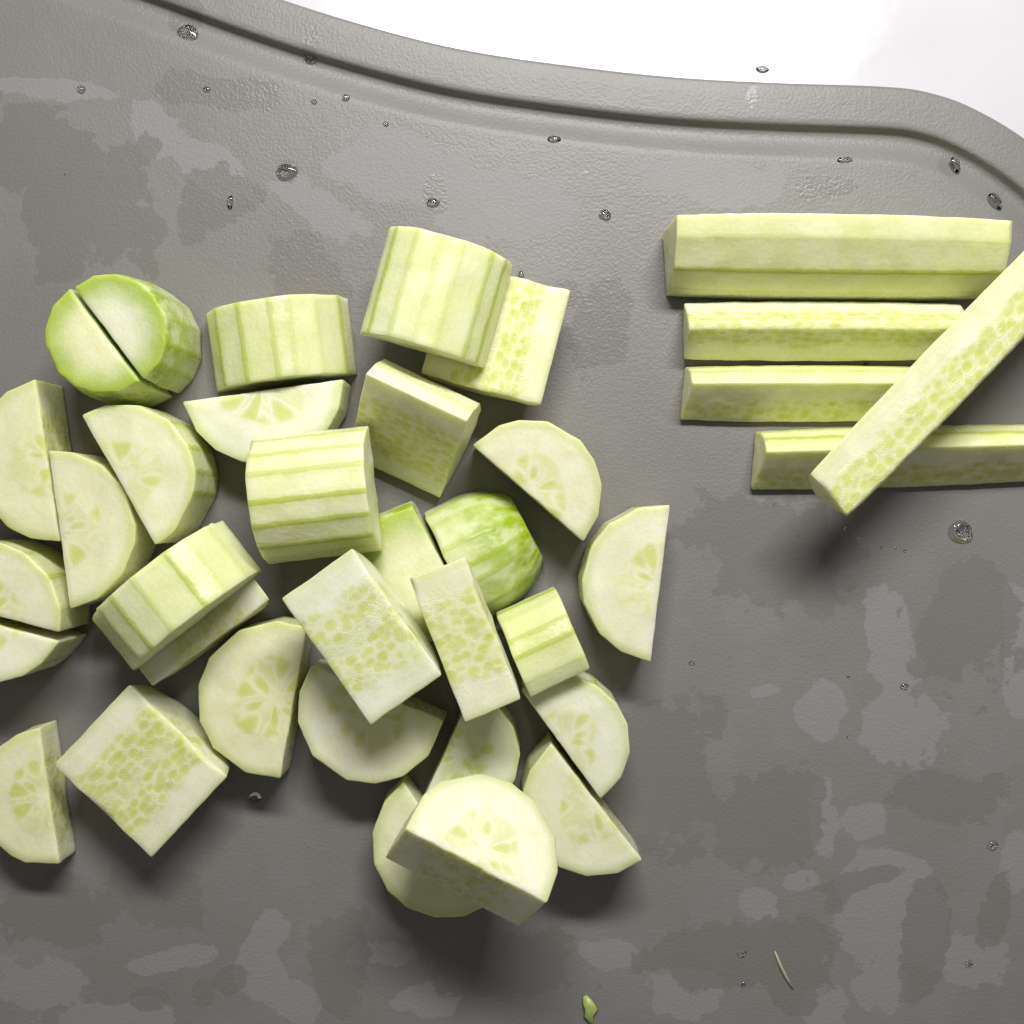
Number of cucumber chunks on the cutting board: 31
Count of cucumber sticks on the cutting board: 5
